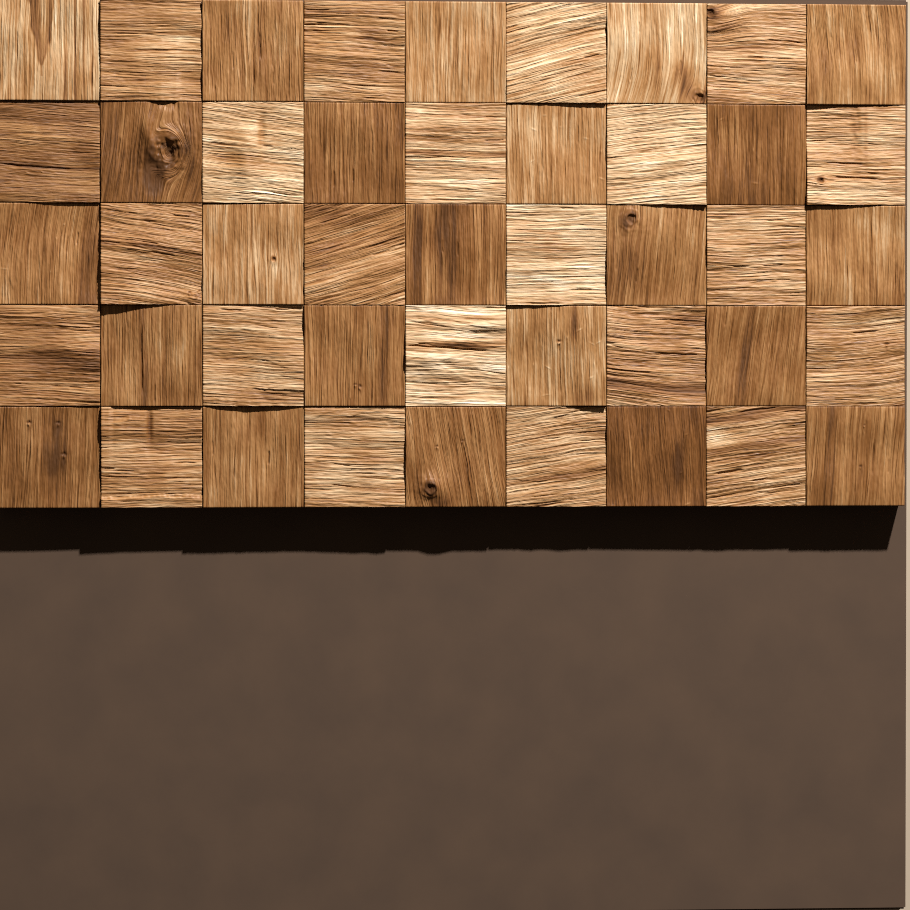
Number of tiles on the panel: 45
